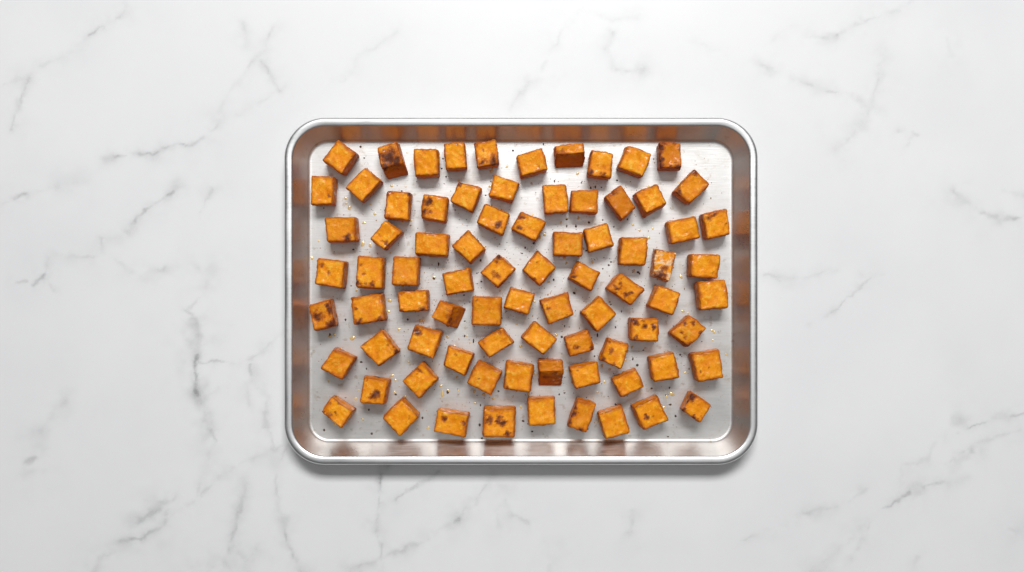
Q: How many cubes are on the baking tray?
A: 80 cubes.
